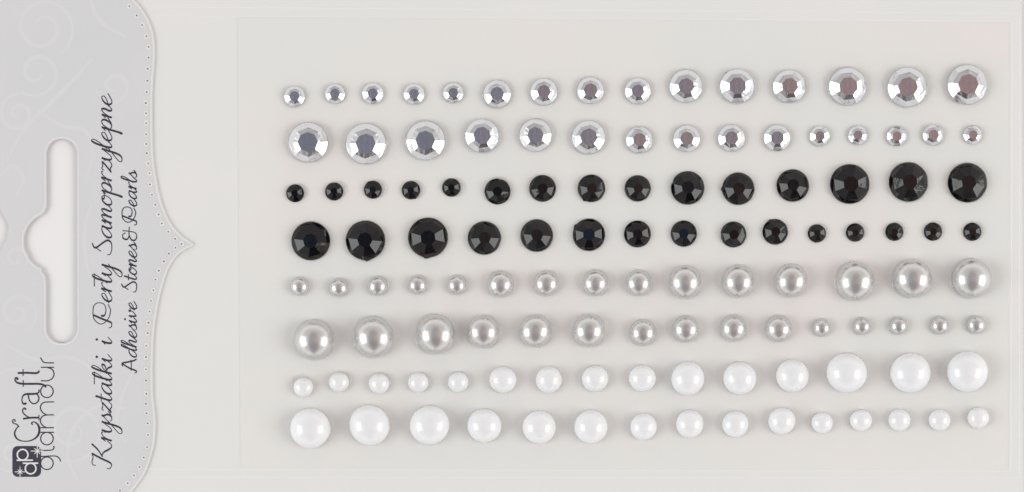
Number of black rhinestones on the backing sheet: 30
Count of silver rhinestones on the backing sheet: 30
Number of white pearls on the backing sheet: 30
